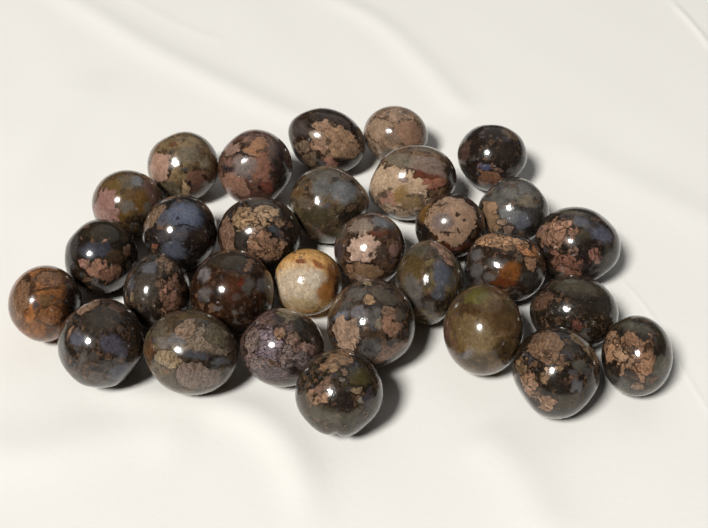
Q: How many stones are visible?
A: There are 30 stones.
